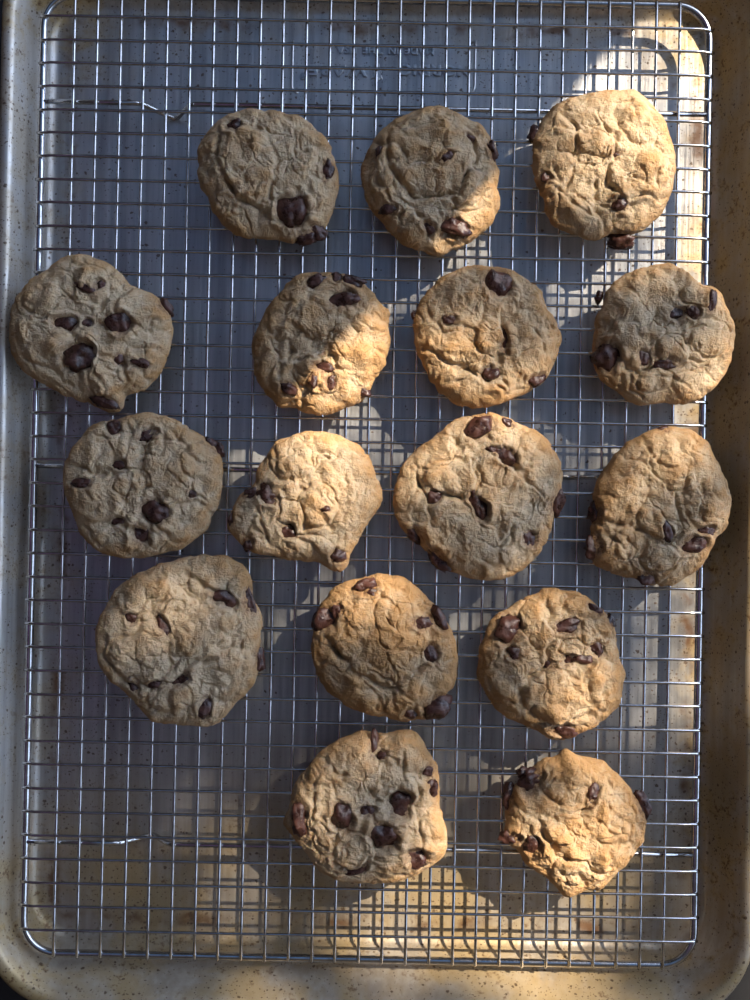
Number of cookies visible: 16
